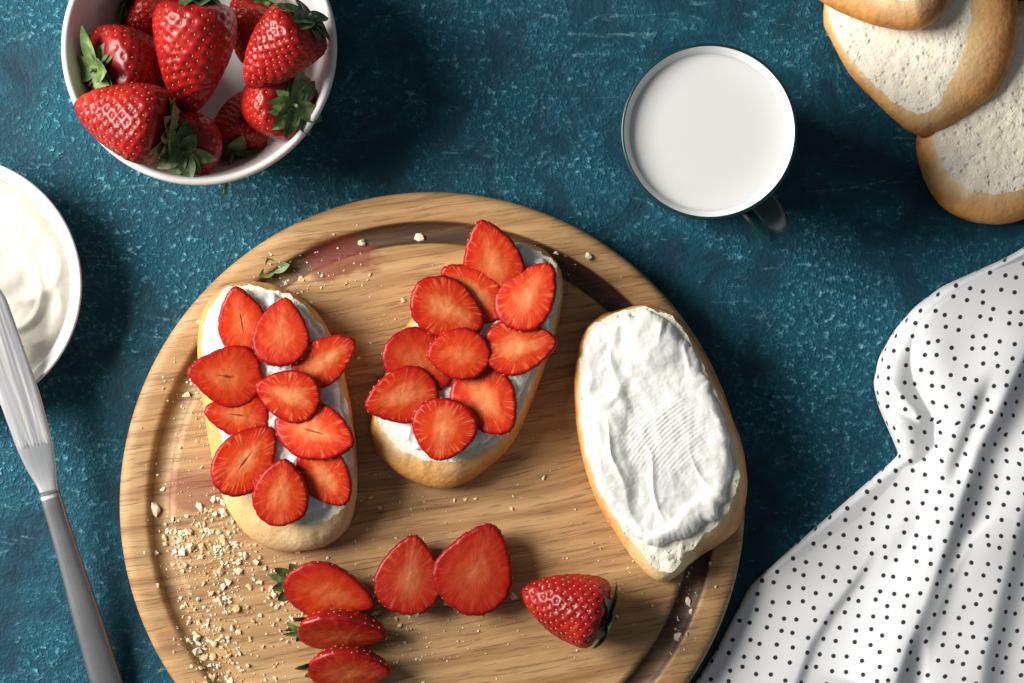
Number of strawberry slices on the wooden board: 25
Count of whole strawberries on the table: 10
